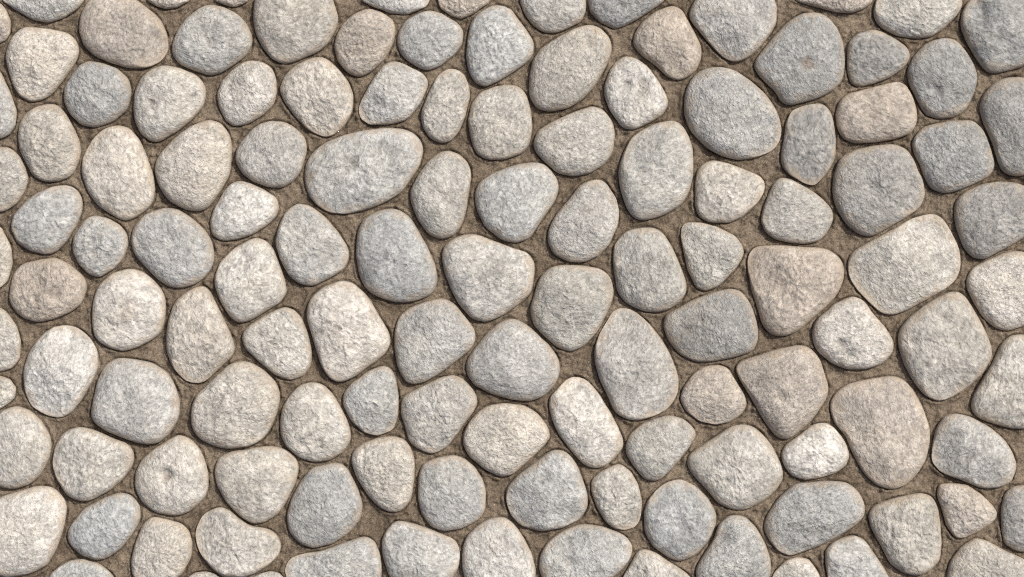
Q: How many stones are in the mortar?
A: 127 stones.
